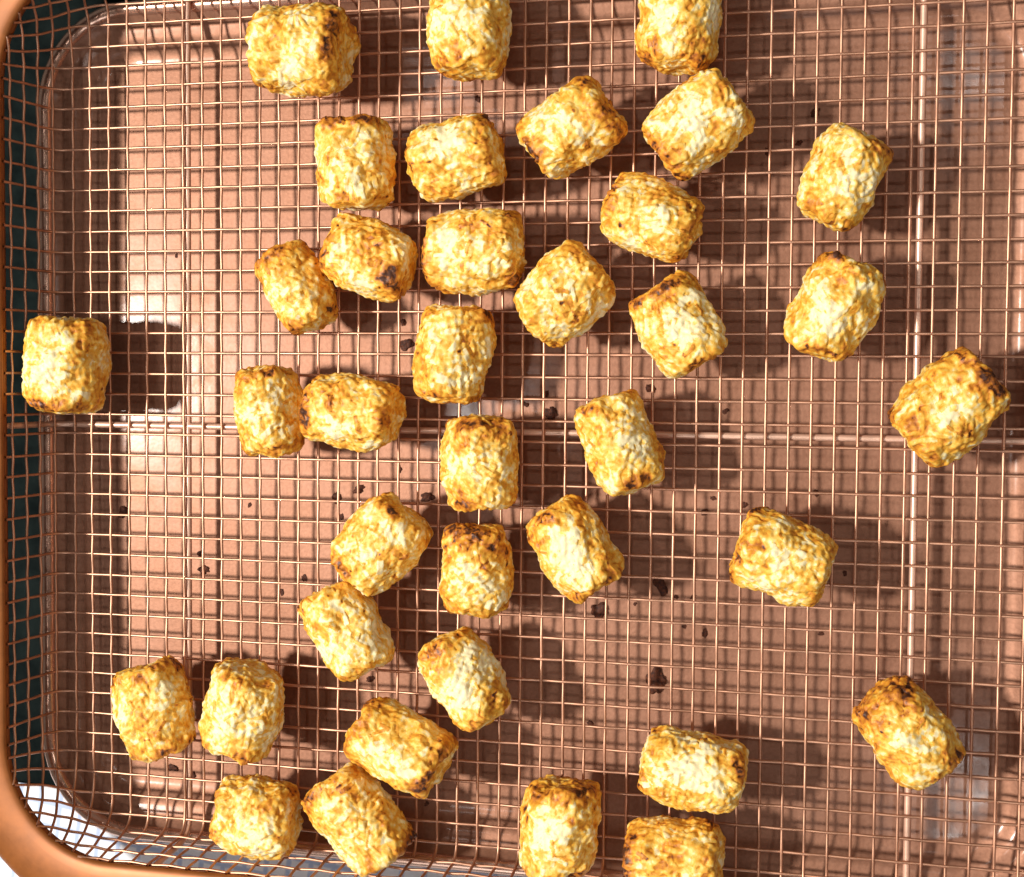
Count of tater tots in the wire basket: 37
